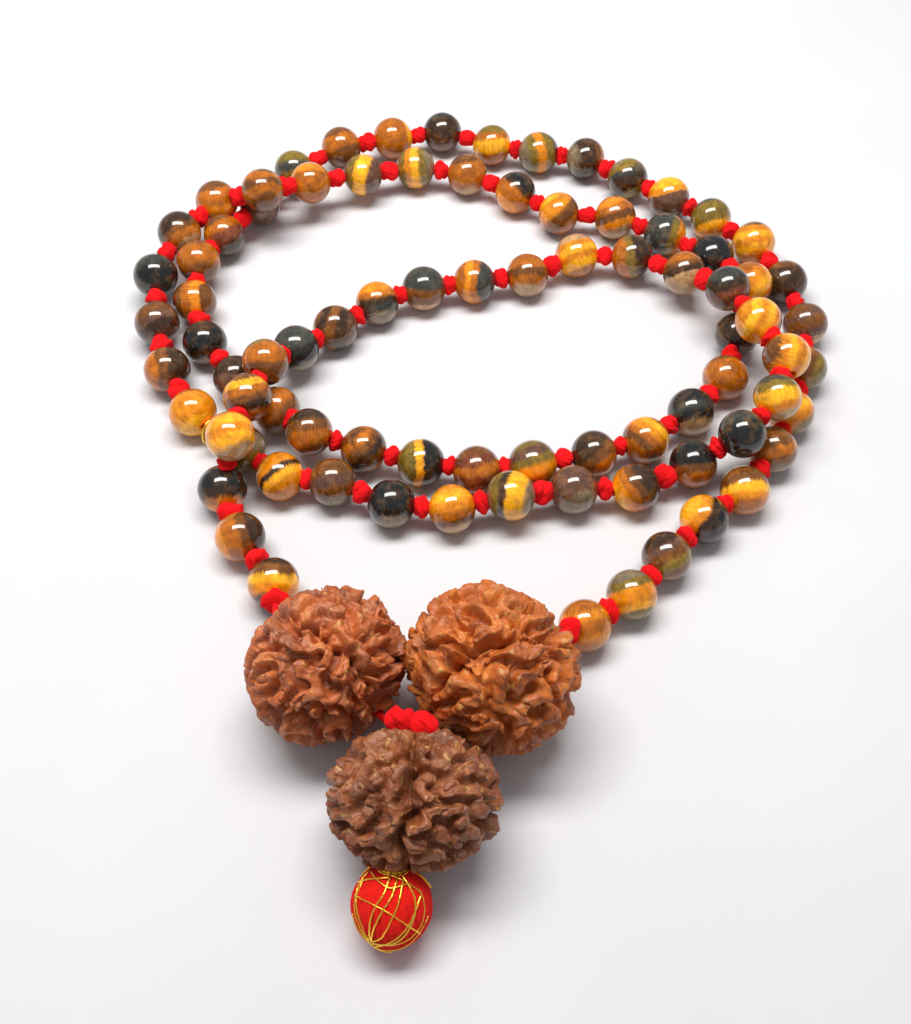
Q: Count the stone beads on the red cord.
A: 84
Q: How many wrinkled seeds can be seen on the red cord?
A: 3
